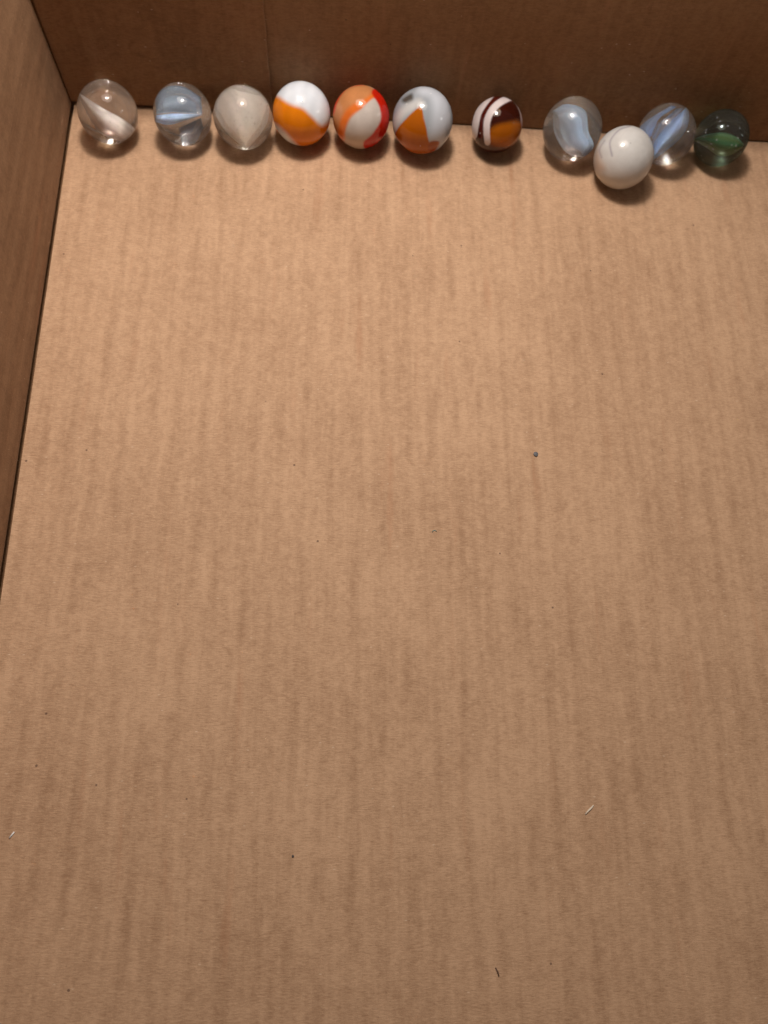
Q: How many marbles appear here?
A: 11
